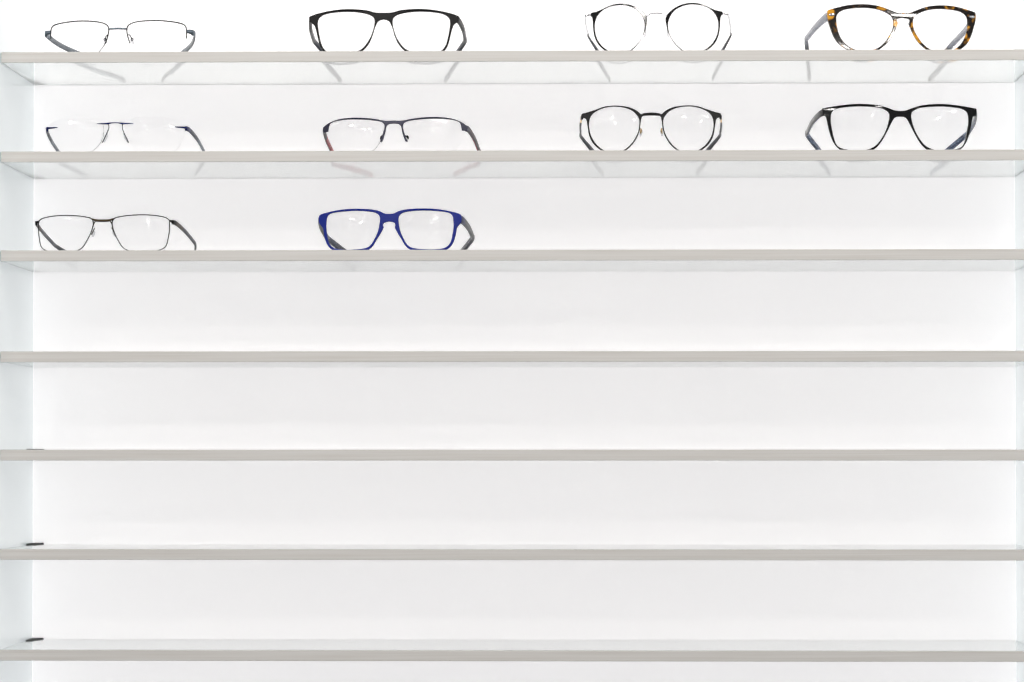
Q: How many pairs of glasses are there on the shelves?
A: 10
